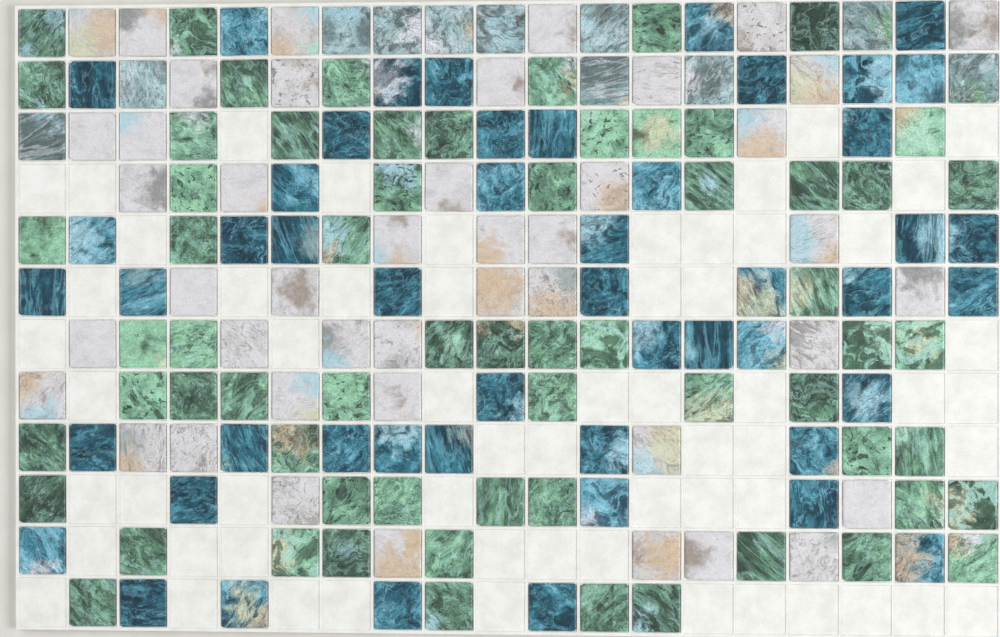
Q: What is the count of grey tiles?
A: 11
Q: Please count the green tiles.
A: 64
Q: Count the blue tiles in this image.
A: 50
